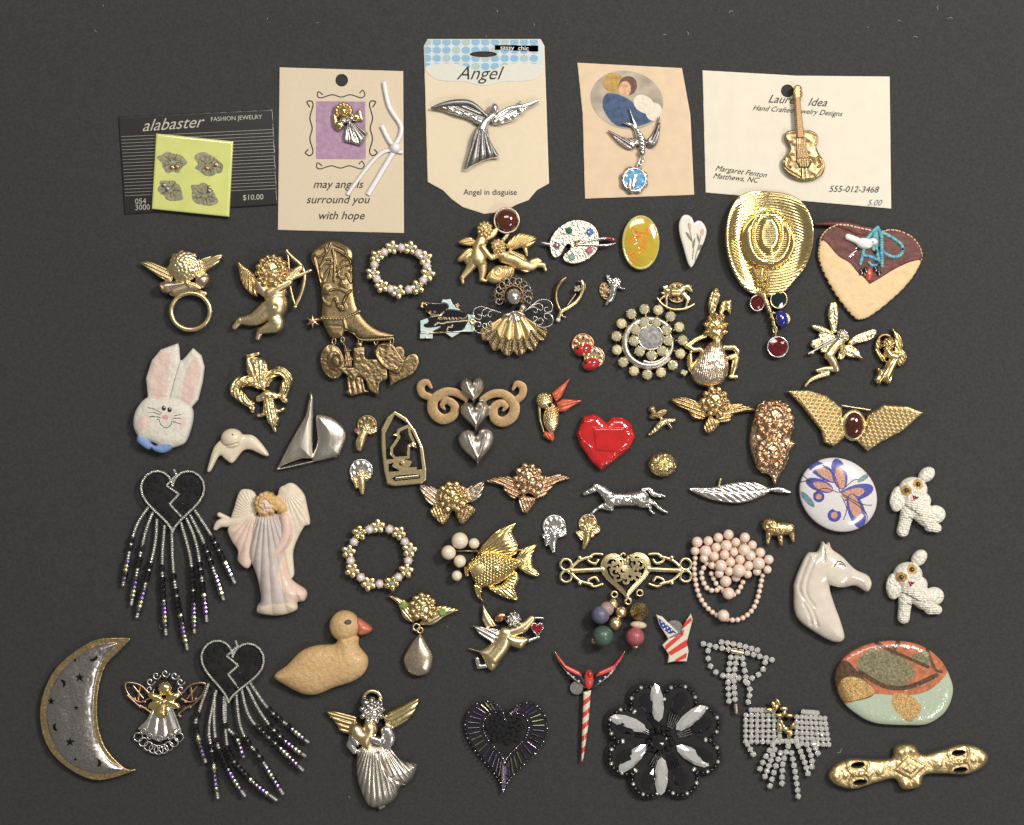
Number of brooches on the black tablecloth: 72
